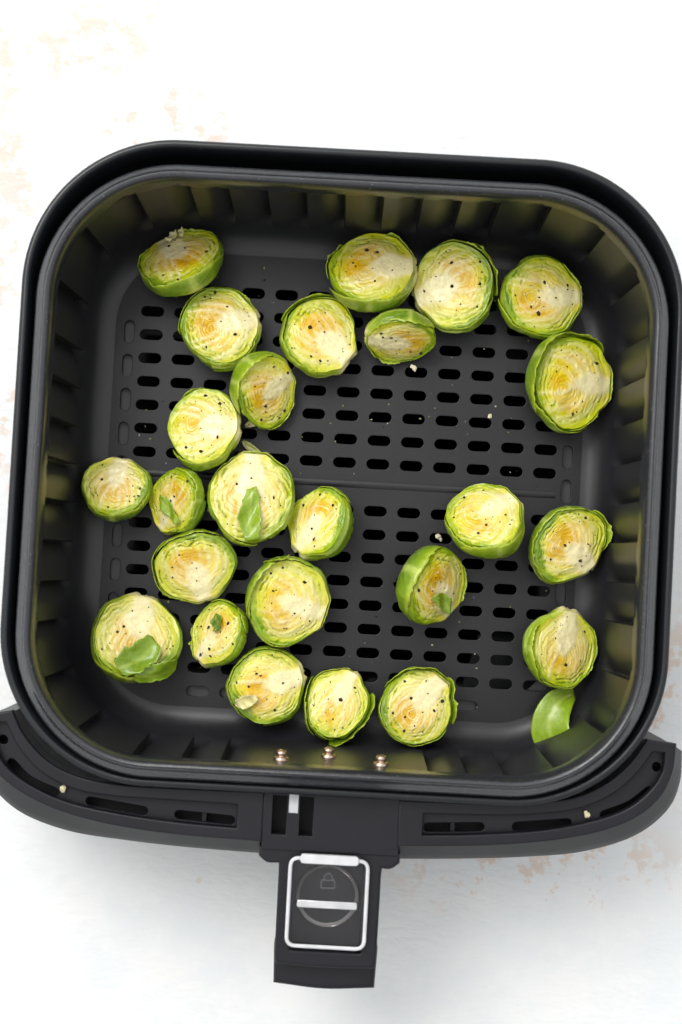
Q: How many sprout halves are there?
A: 25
